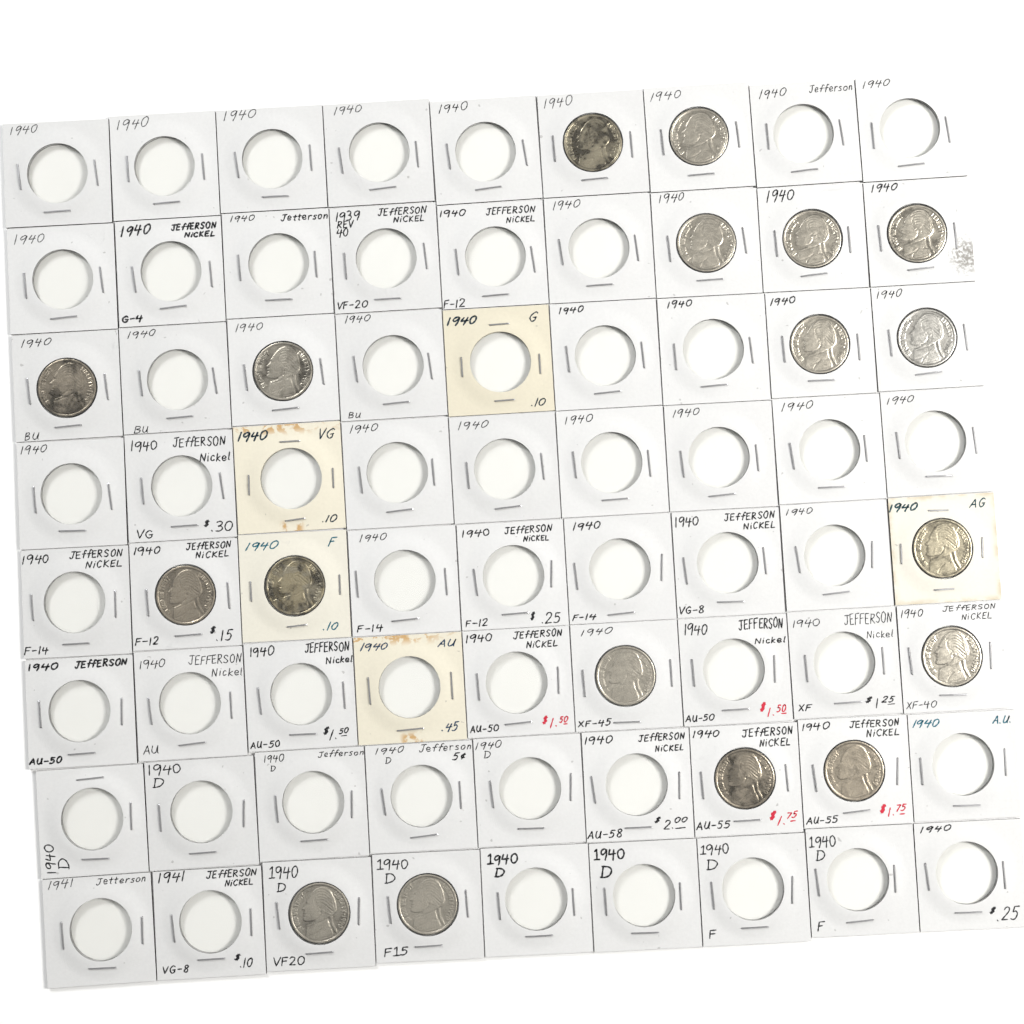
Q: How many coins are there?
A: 18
